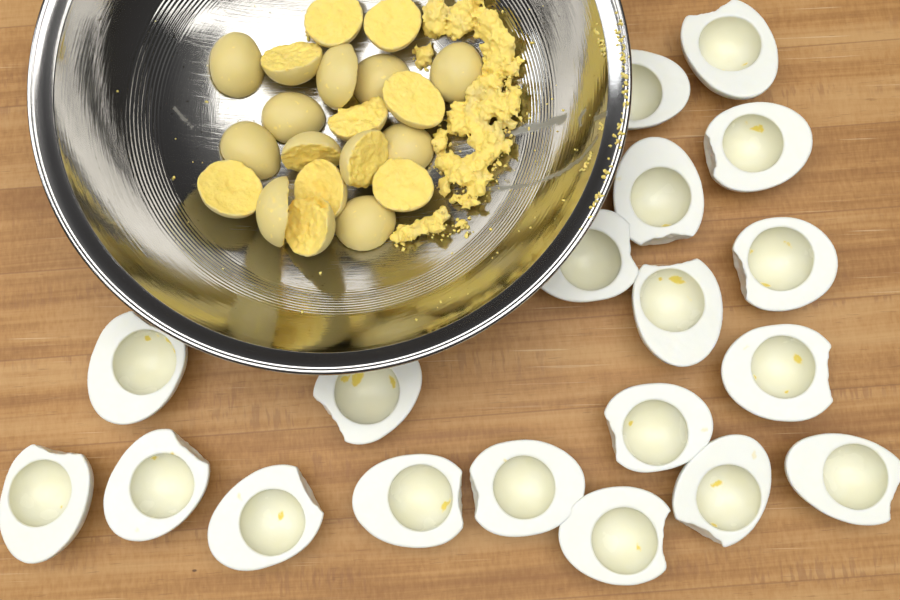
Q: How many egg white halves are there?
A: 19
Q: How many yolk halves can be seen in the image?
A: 20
